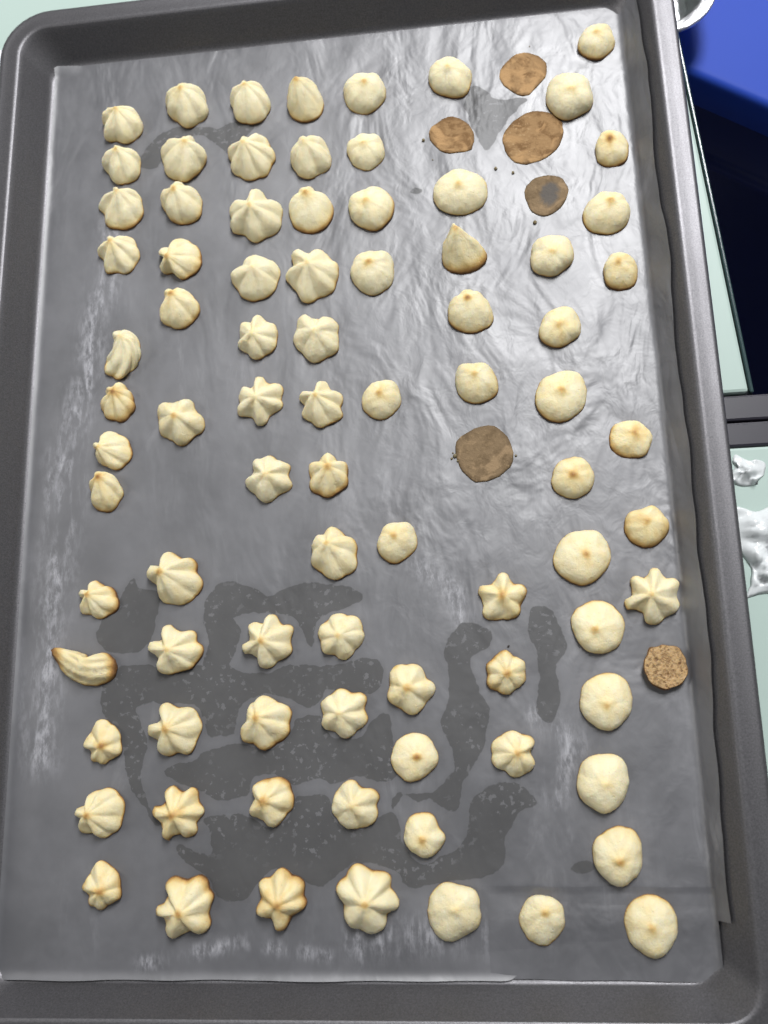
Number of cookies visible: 85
